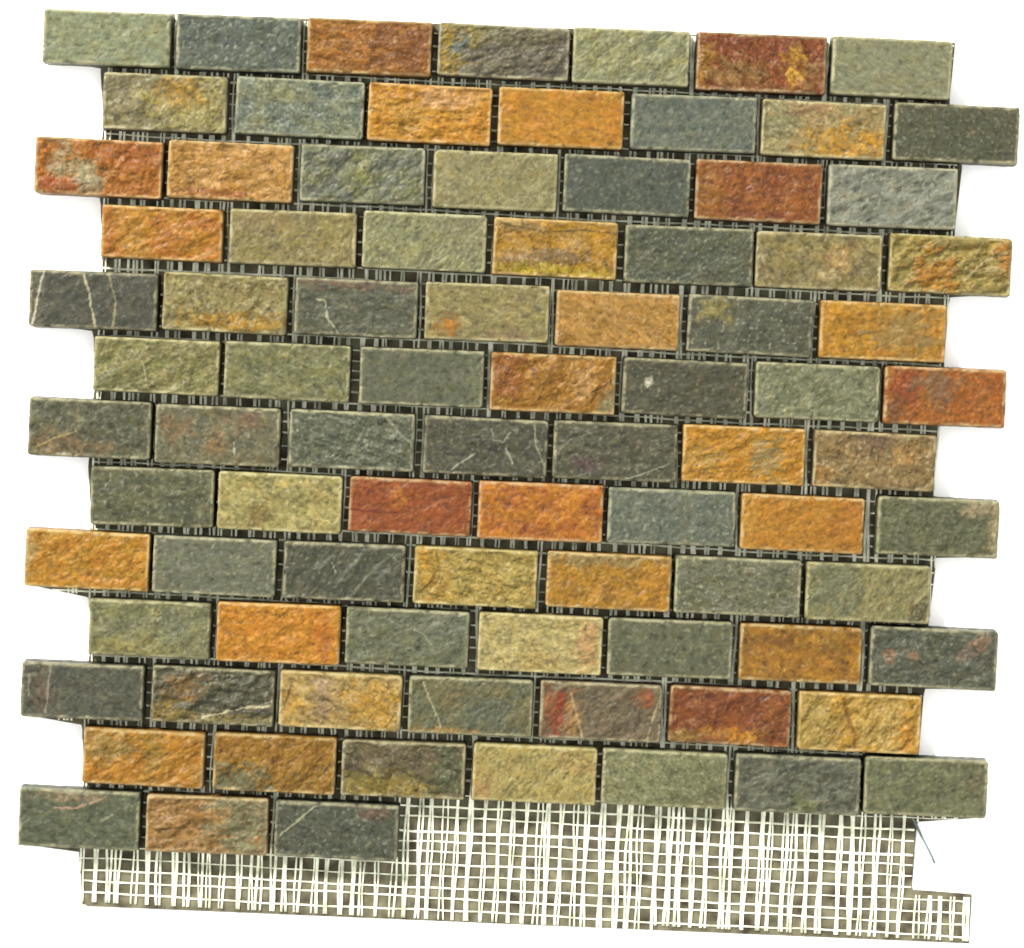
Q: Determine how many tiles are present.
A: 87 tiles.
